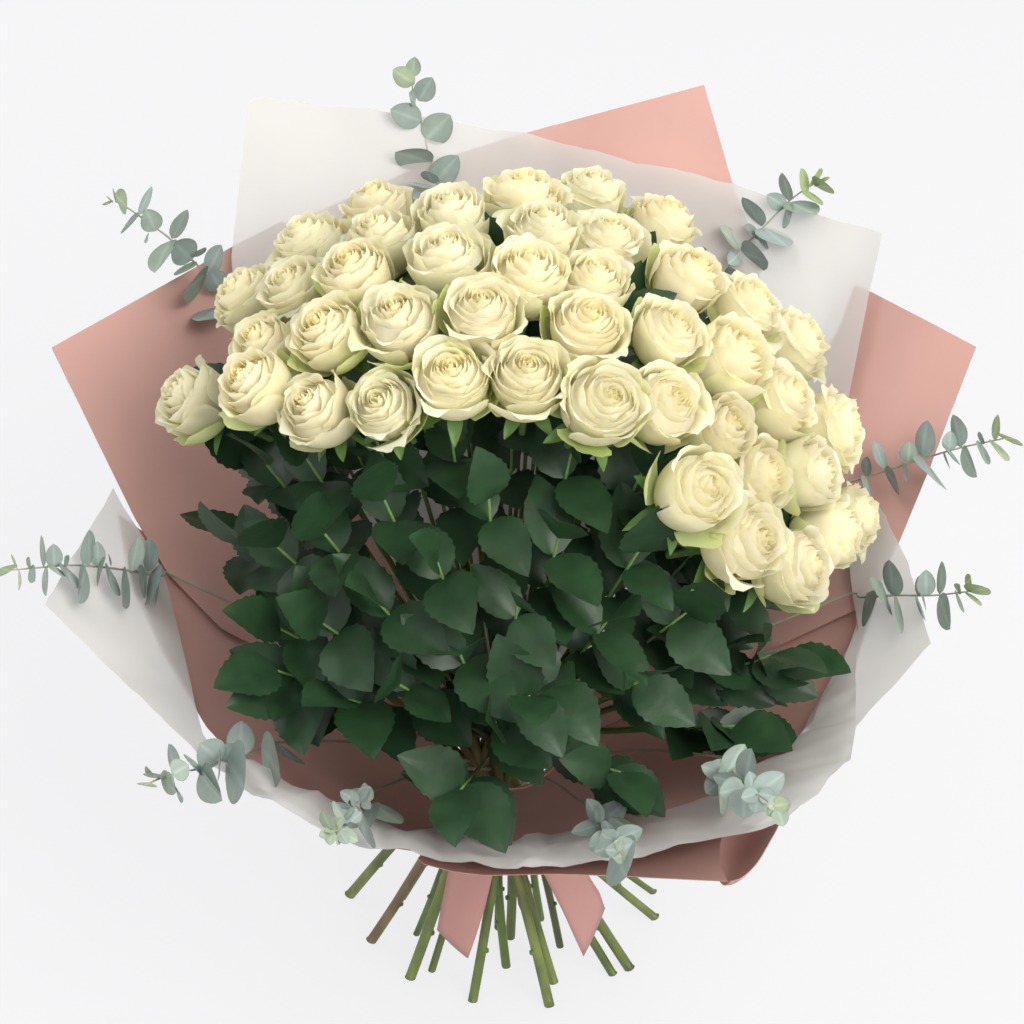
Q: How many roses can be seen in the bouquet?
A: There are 43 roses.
